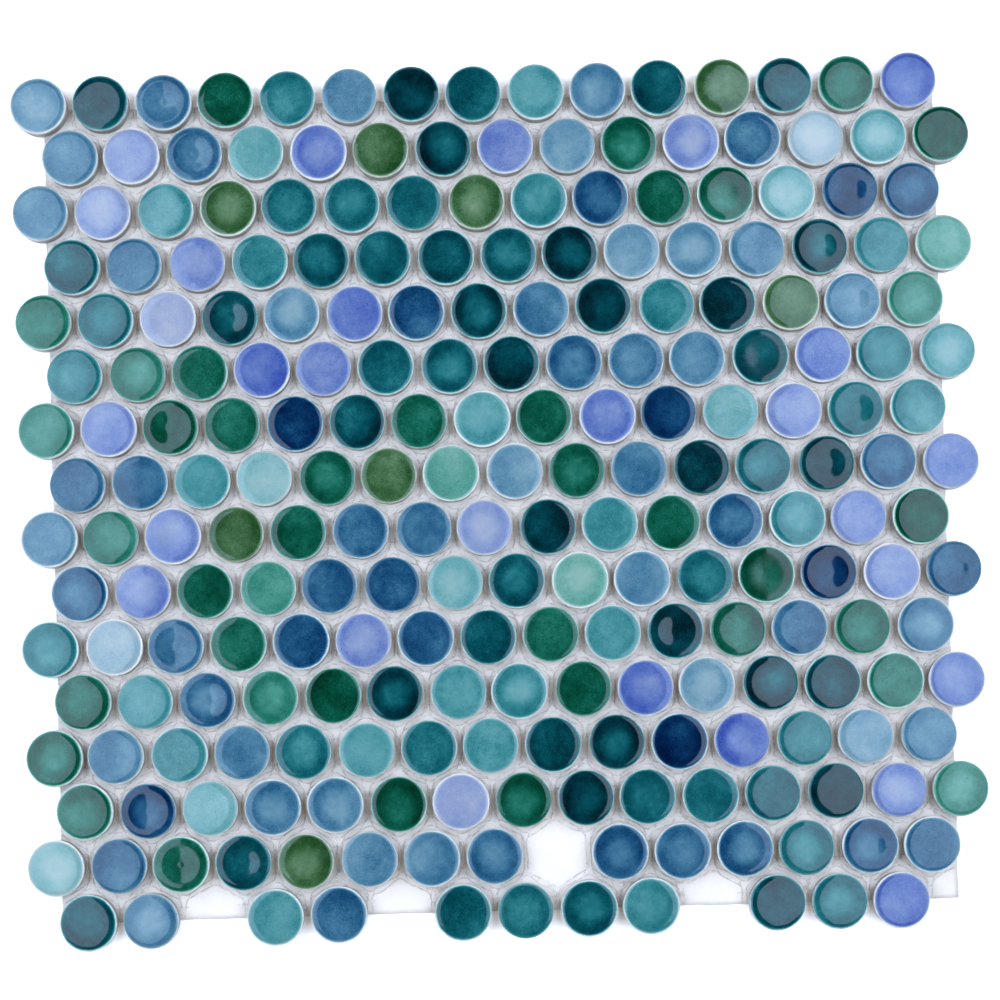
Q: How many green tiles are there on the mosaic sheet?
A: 50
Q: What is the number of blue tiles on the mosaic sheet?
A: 68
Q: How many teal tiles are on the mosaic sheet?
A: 89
